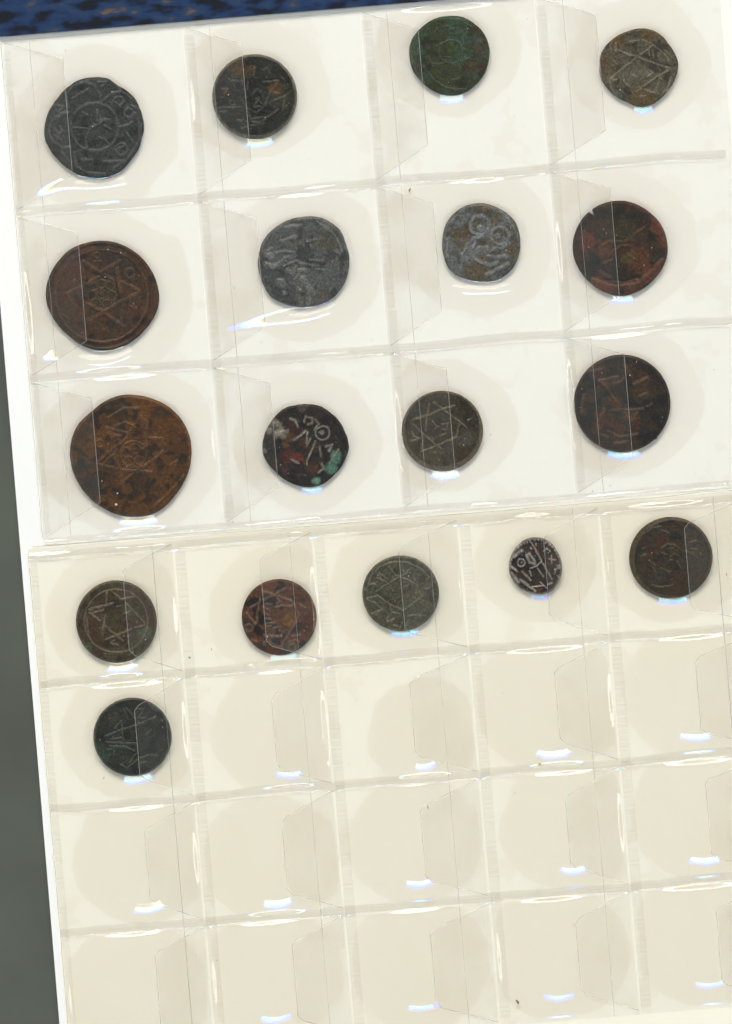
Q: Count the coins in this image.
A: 18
